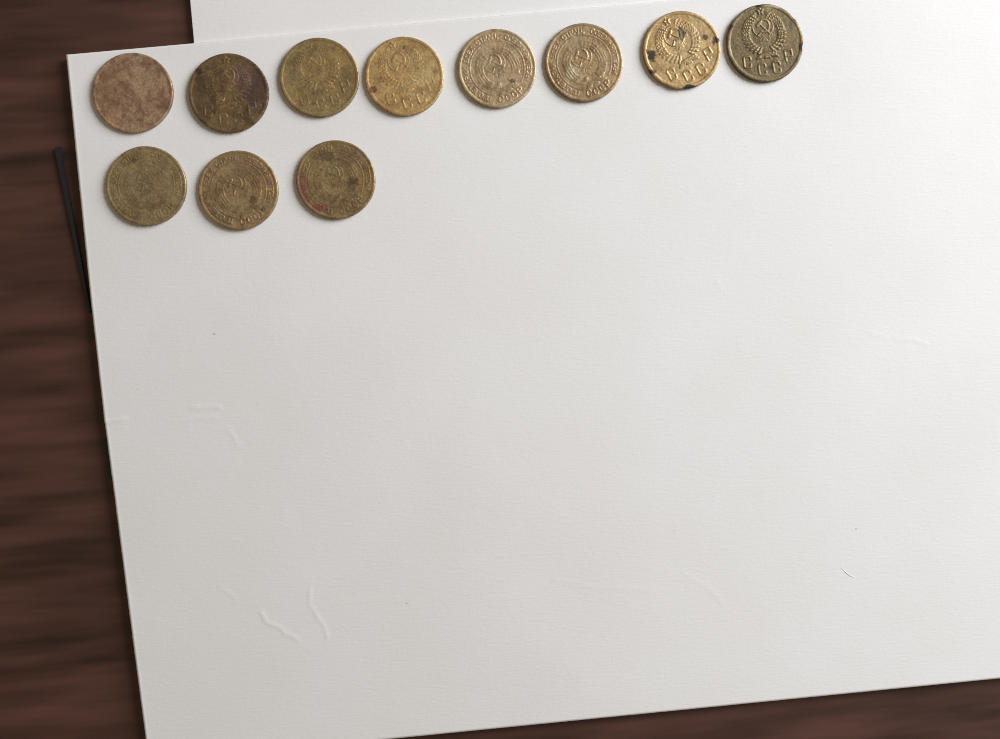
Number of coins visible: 11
